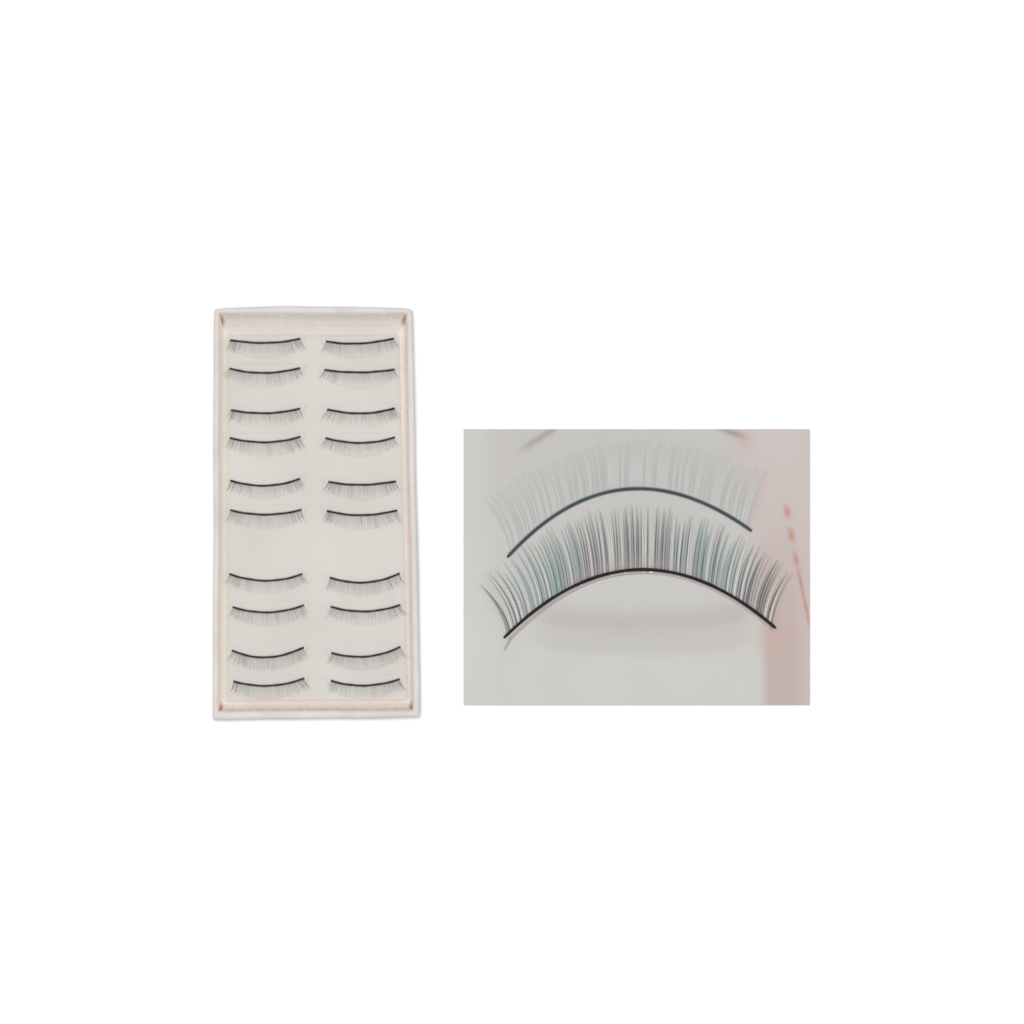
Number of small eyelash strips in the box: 20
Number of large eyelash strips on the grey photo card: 2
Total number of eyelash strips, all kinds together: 22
